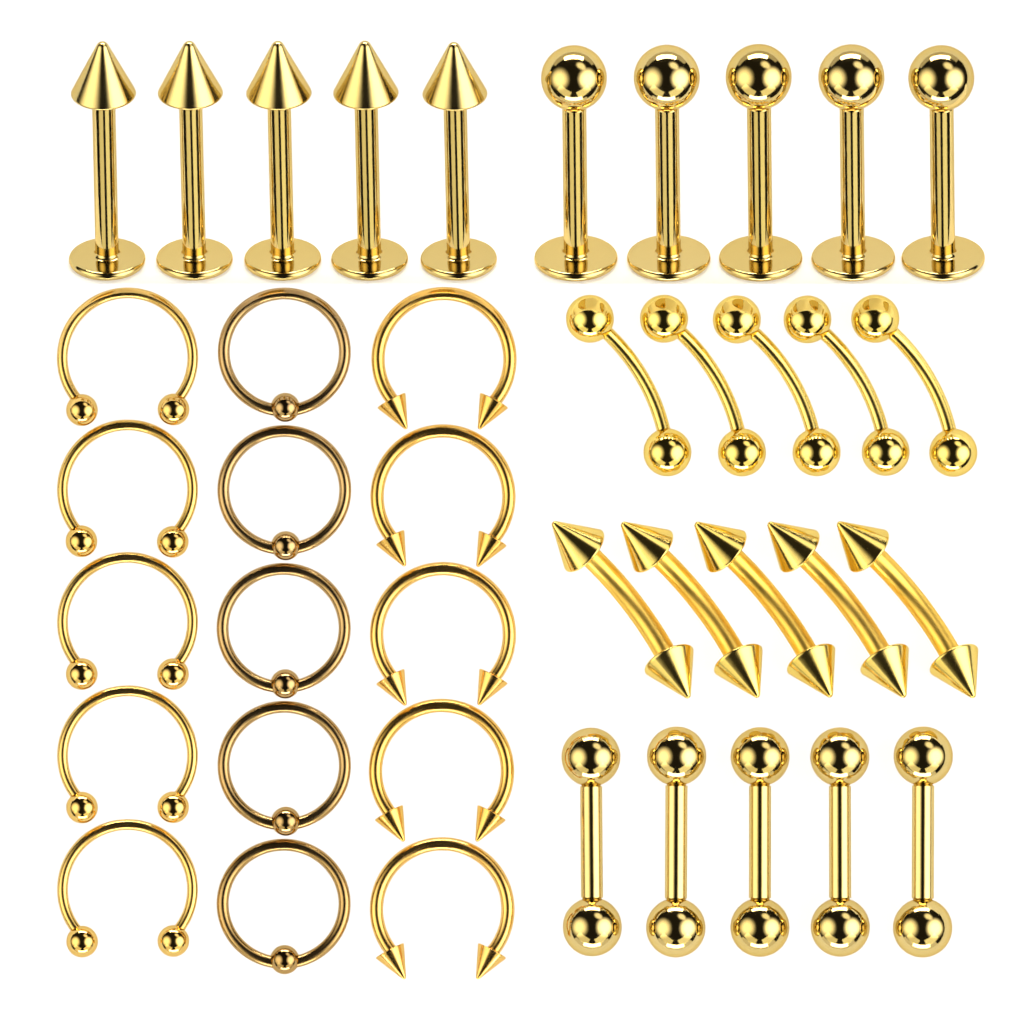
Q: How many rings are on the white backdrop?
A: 15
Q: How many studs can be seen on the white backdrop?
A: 10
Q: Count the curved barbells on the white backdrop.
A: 10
